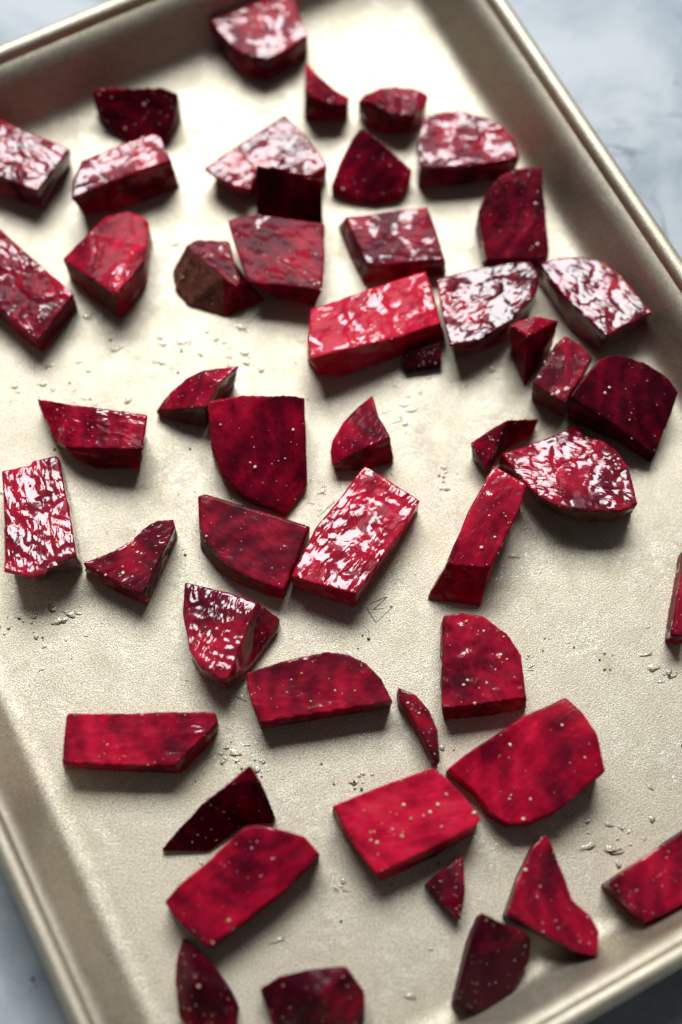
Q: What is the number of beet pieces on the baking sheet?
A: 50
